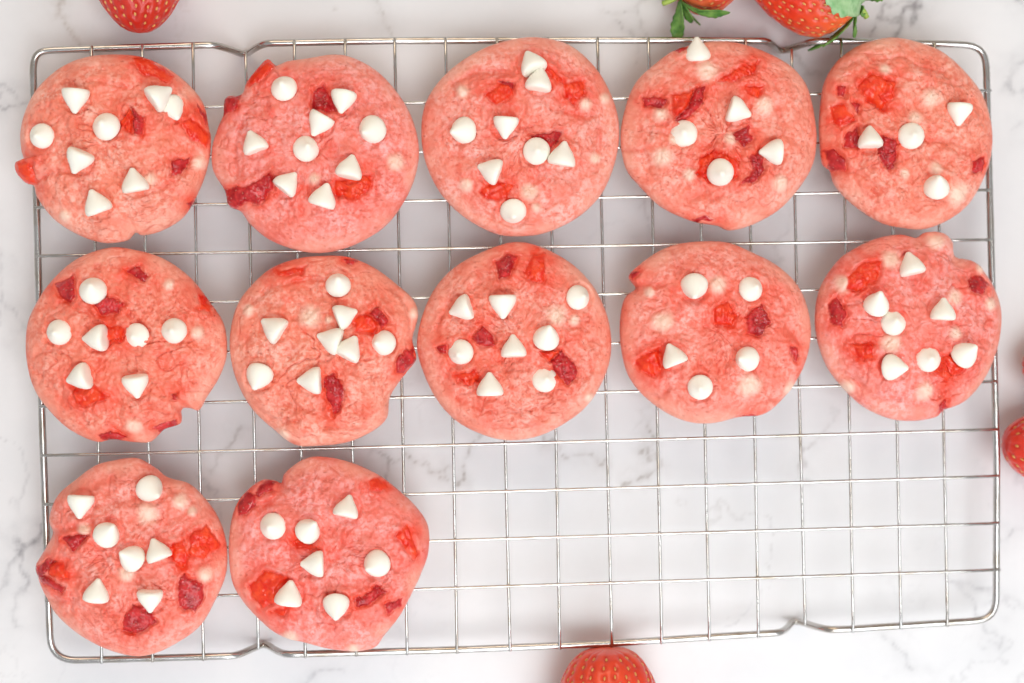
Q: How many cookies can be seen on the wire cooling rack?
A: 12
